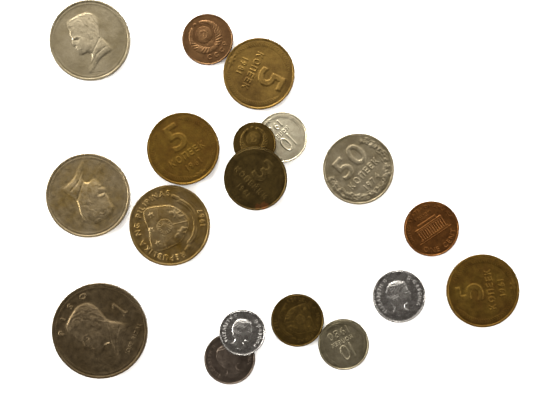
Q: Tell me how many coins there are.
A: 18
